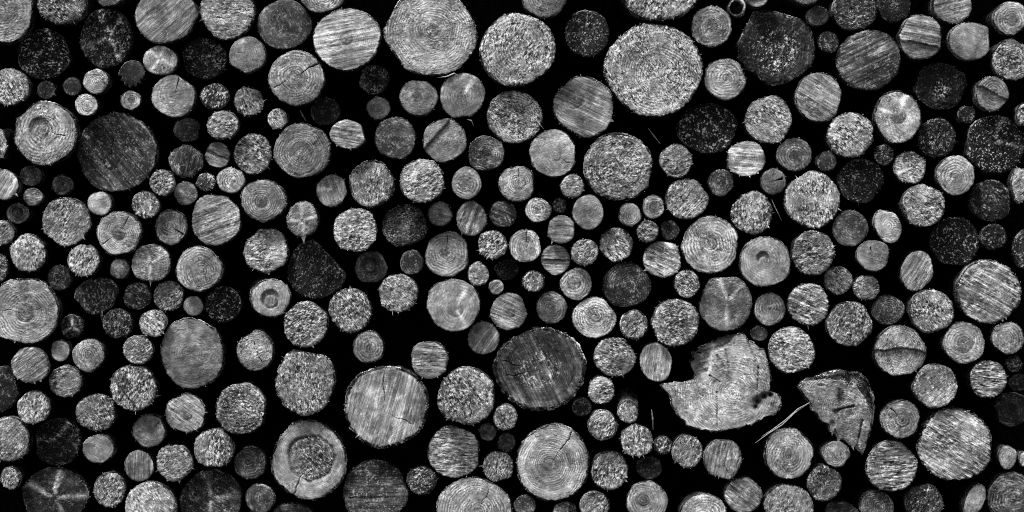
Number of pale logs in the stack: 200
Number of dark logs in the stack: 85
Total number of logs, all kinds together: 285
